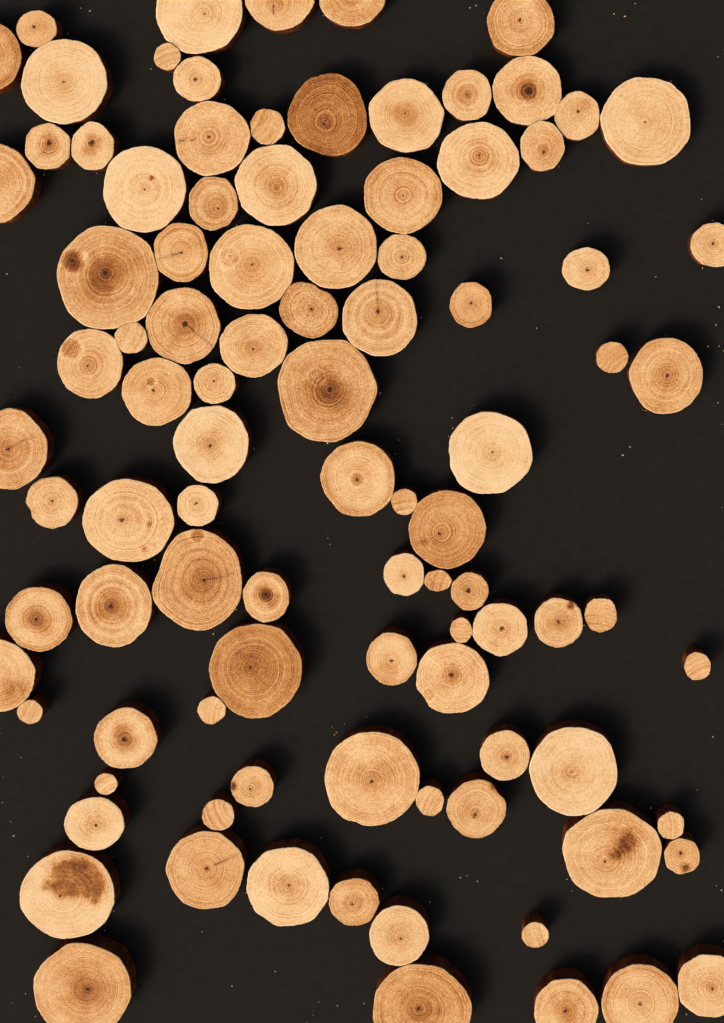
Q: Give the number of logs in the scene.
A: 96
